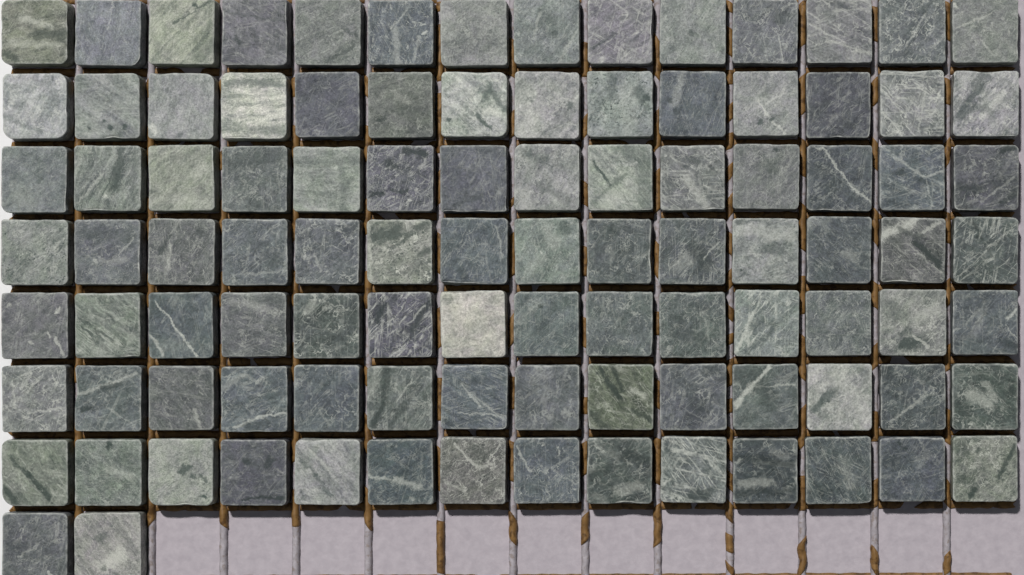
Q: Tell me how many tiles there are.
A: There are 100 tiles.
